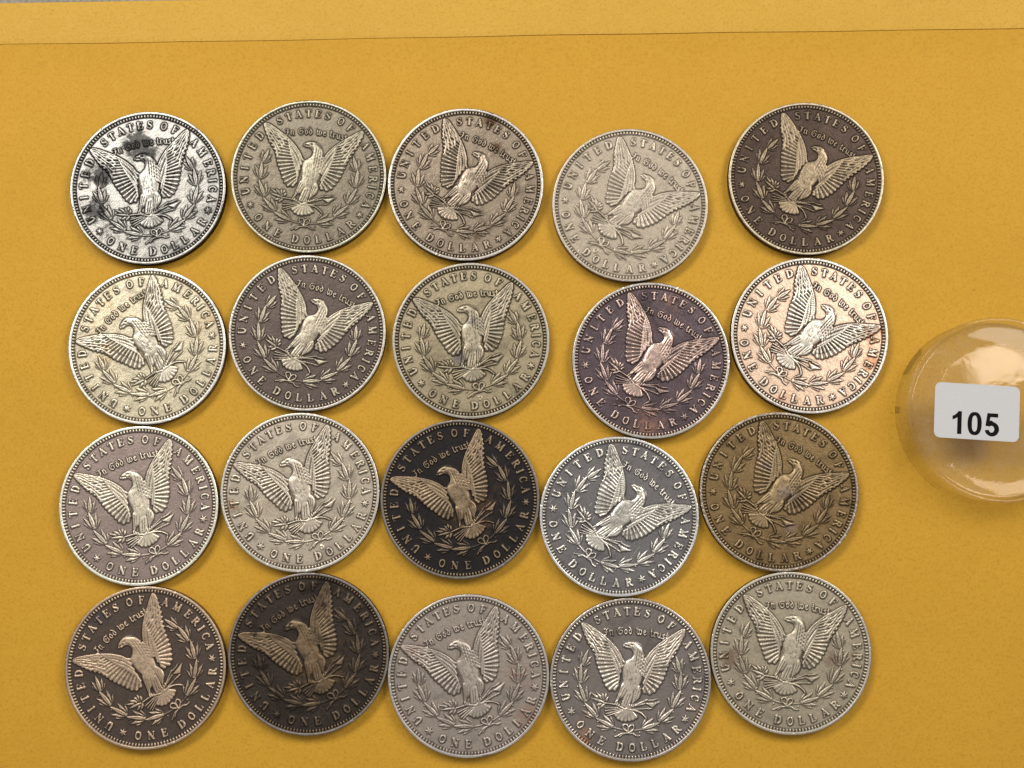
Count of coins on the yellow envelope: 20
